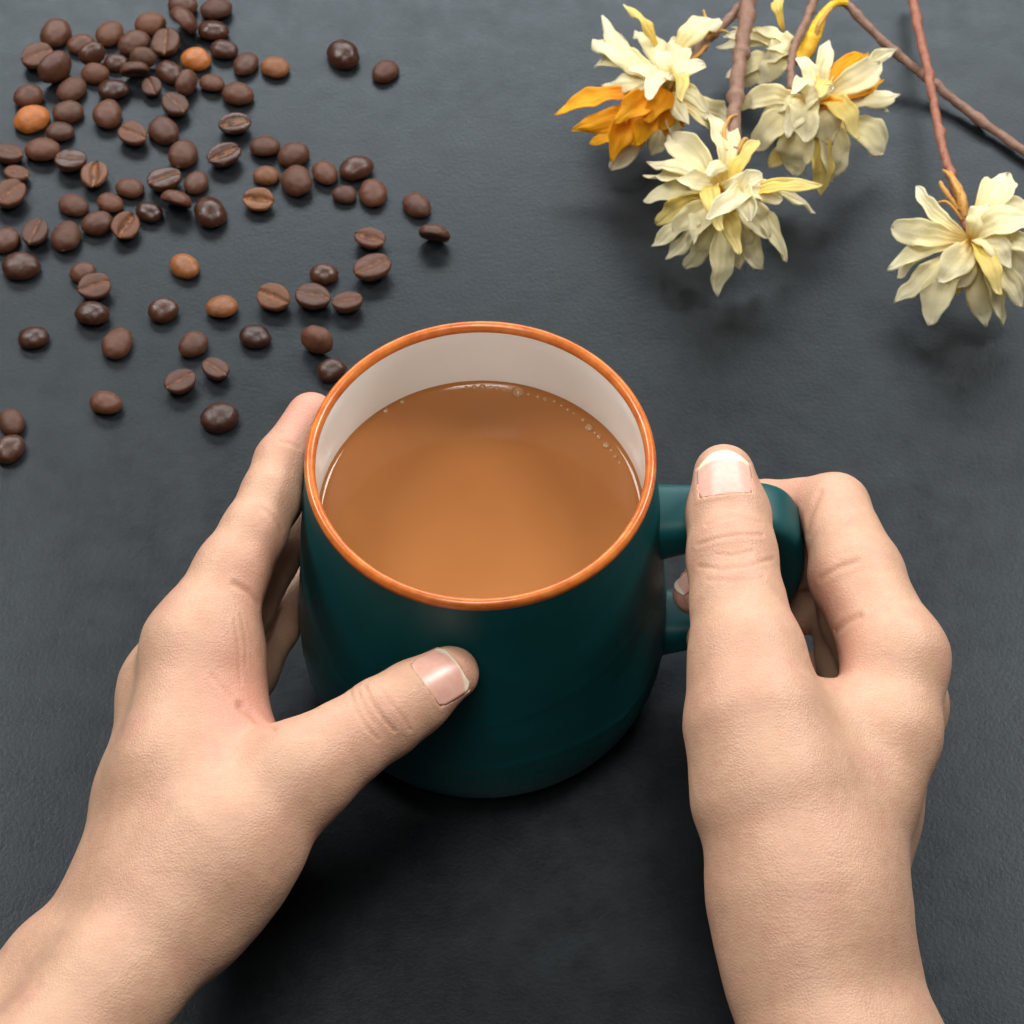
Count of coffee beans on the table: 96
